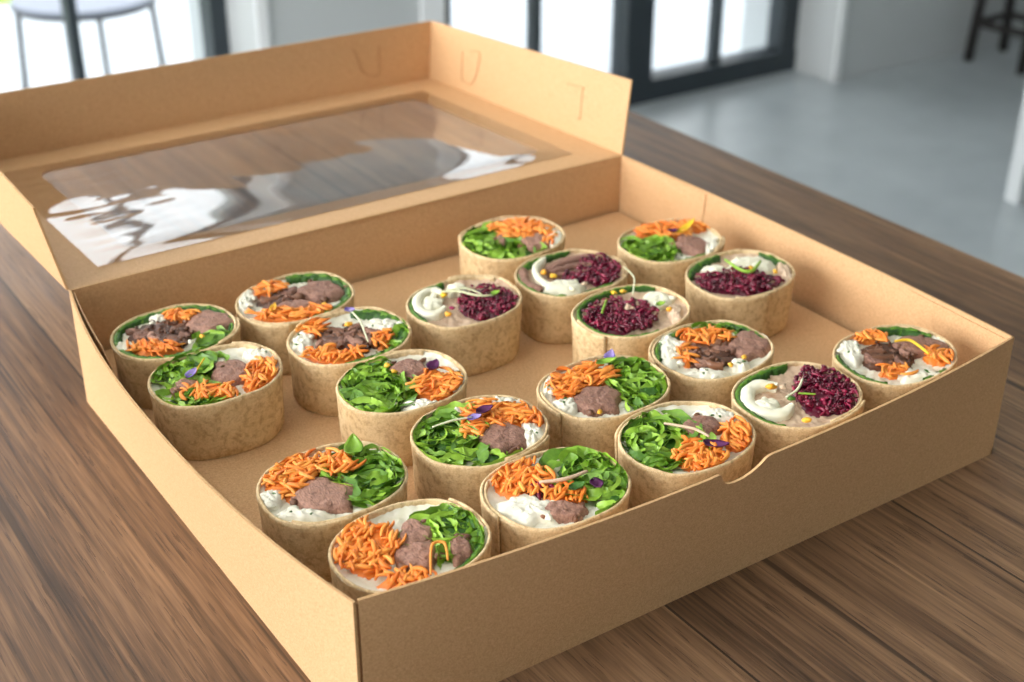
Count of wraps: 20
